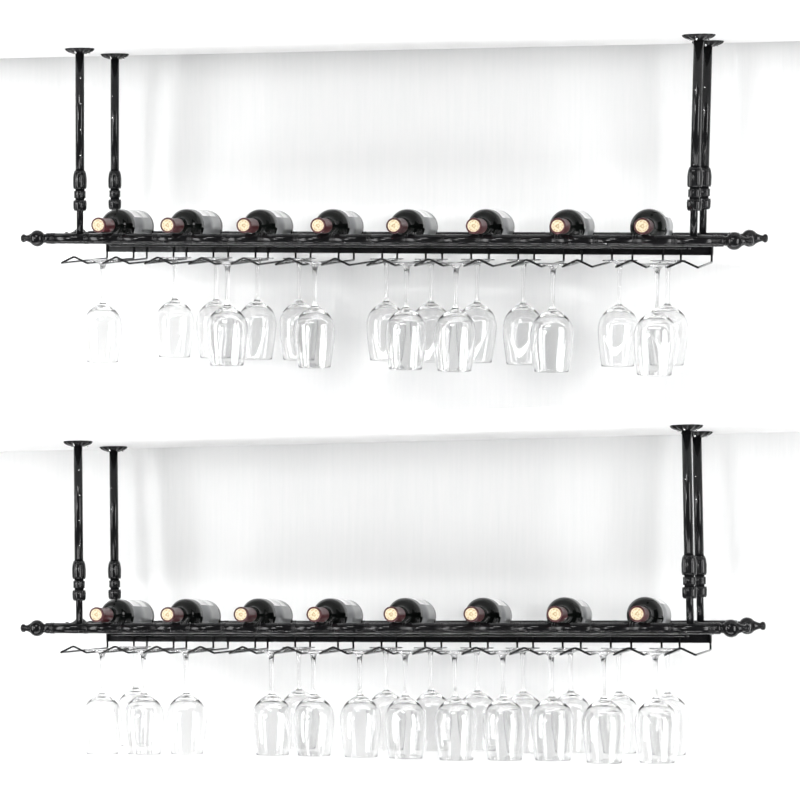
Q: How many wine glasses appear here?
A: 38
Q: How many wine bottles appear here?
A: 16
